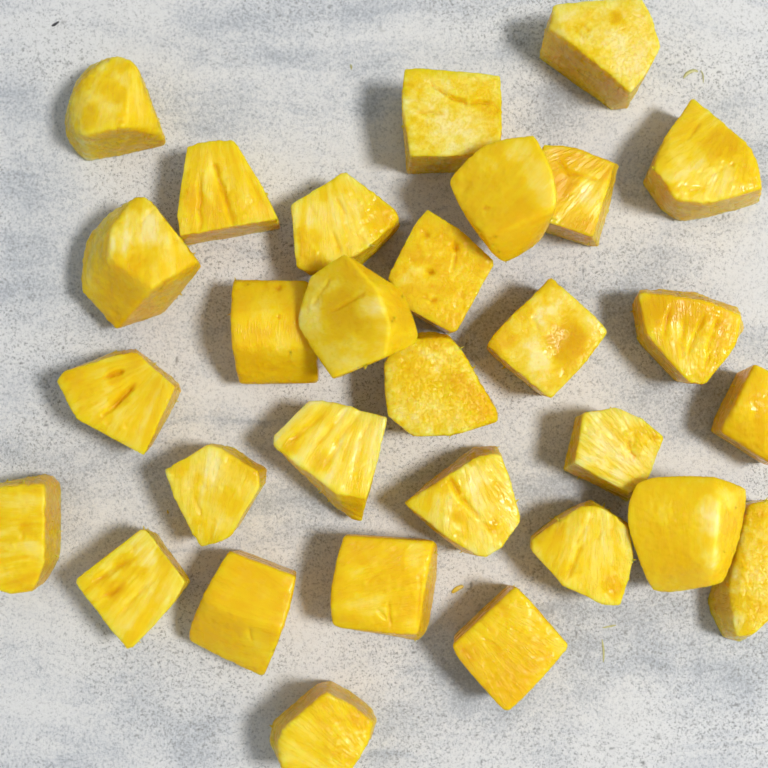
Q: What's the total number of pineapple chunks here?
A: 30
